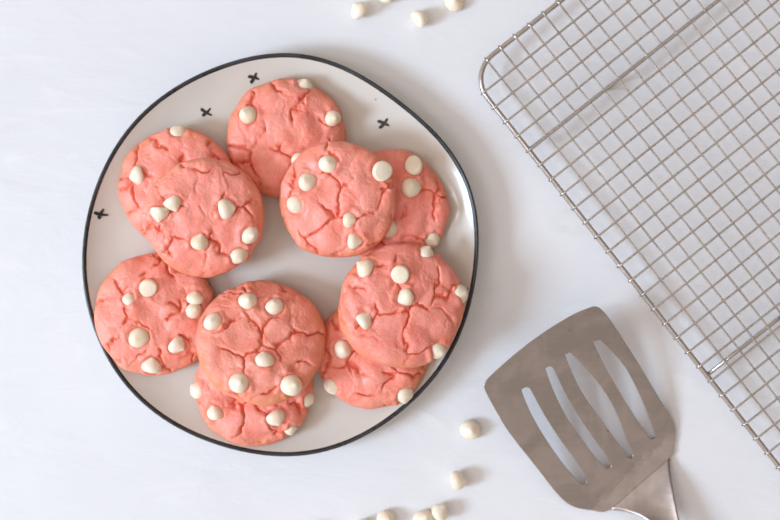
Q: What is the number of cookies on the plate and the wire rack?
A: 10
